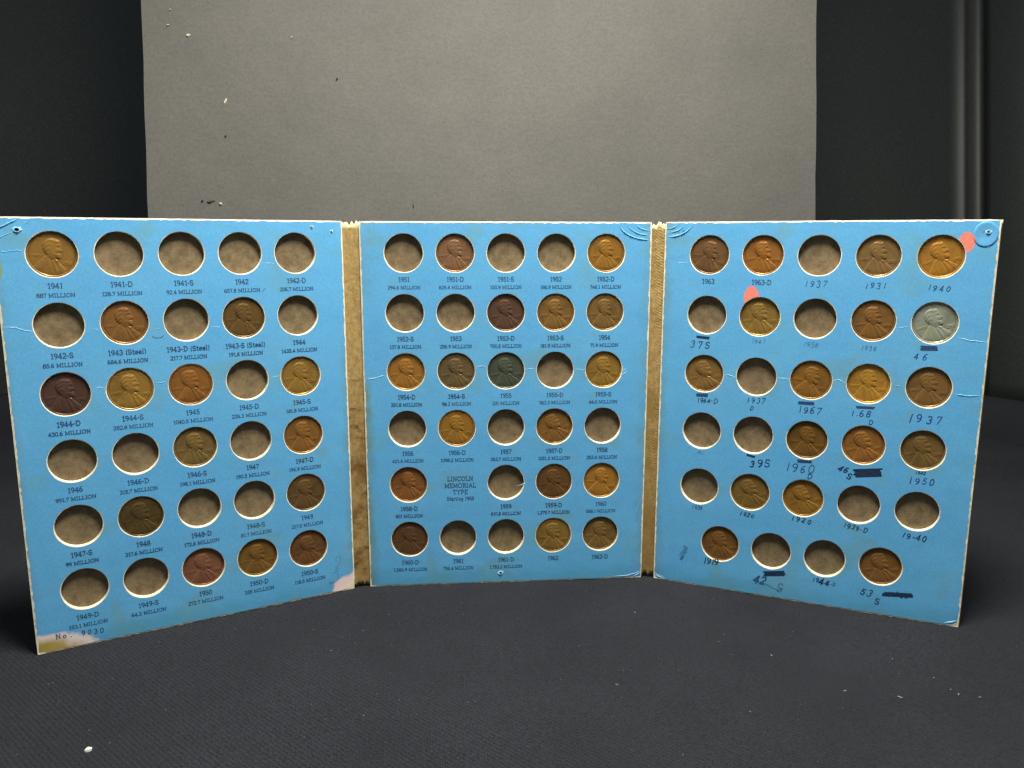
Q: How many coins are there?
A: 49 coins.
